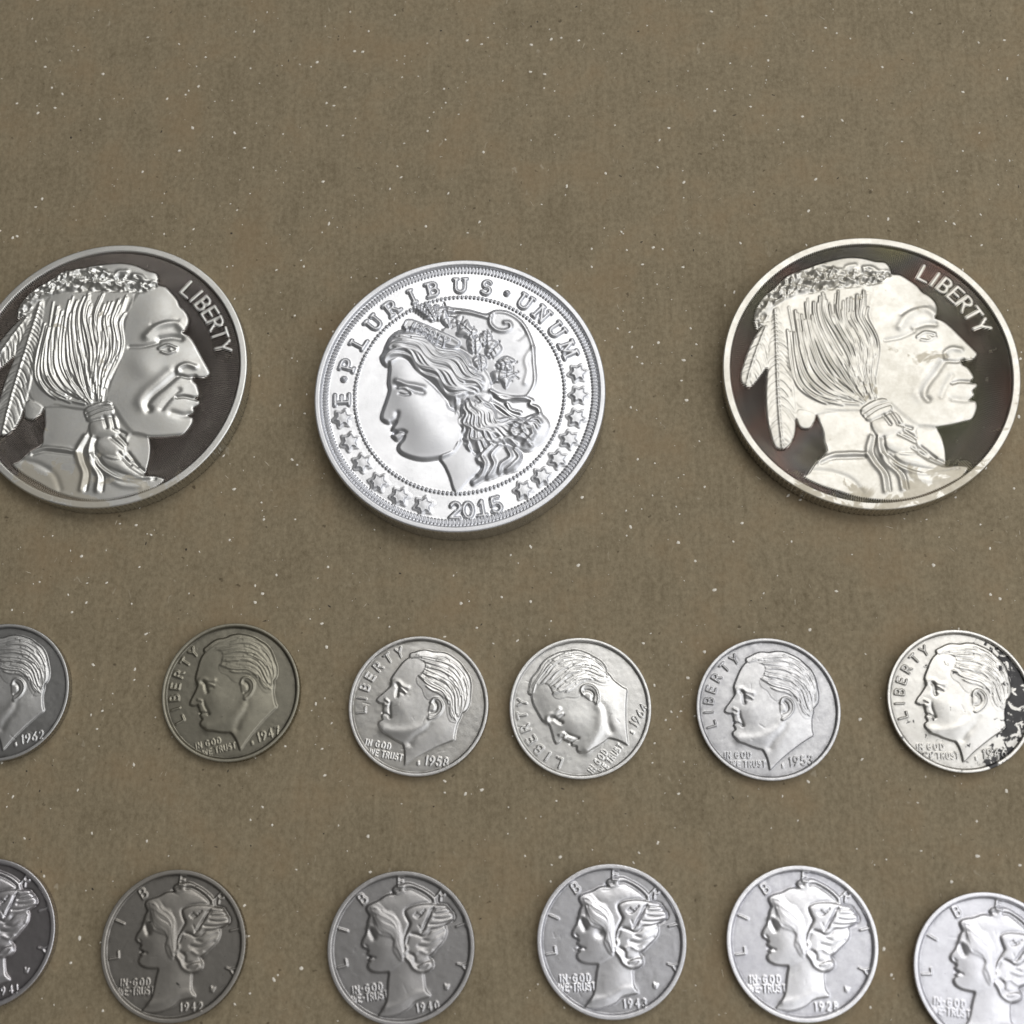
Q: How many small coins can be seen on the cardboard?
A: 12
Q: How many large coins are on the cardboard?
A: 3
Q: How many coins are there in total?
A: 15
